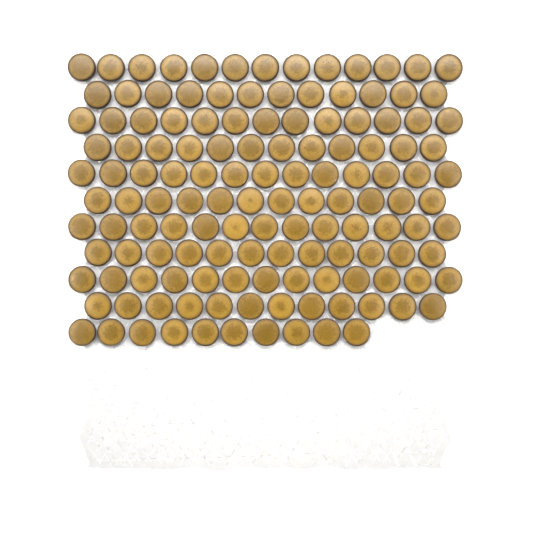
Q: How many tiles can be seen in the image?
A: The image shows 135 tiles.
